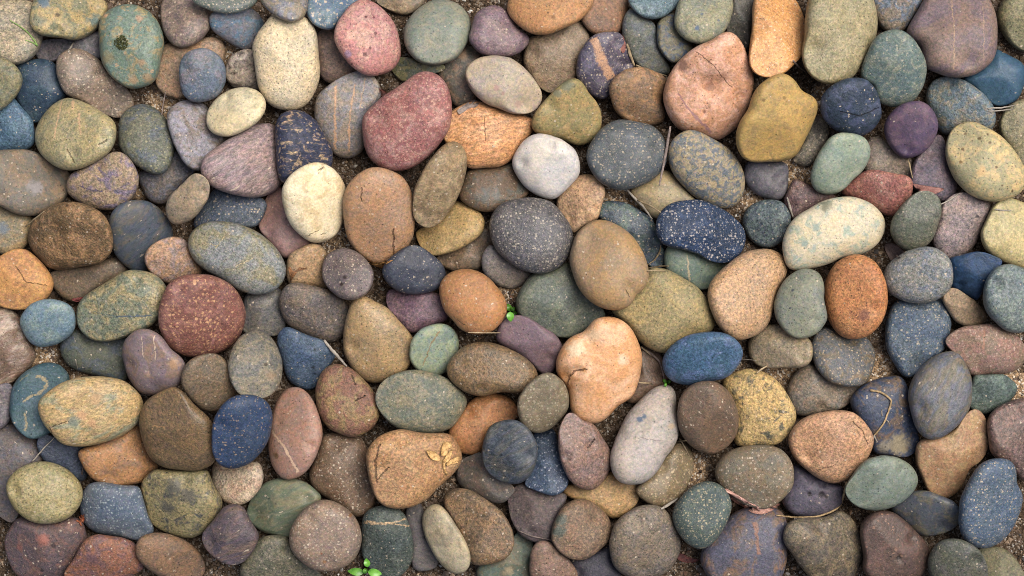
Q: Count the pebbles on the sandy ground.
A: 200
